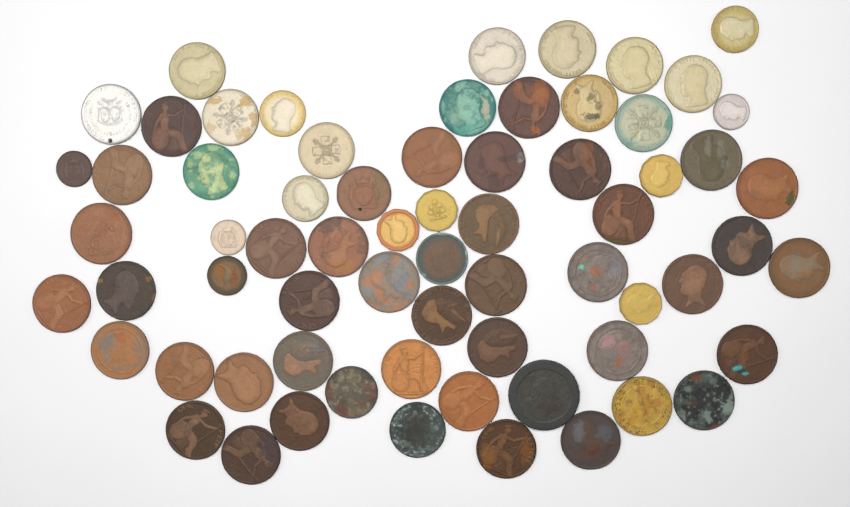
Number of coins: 67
